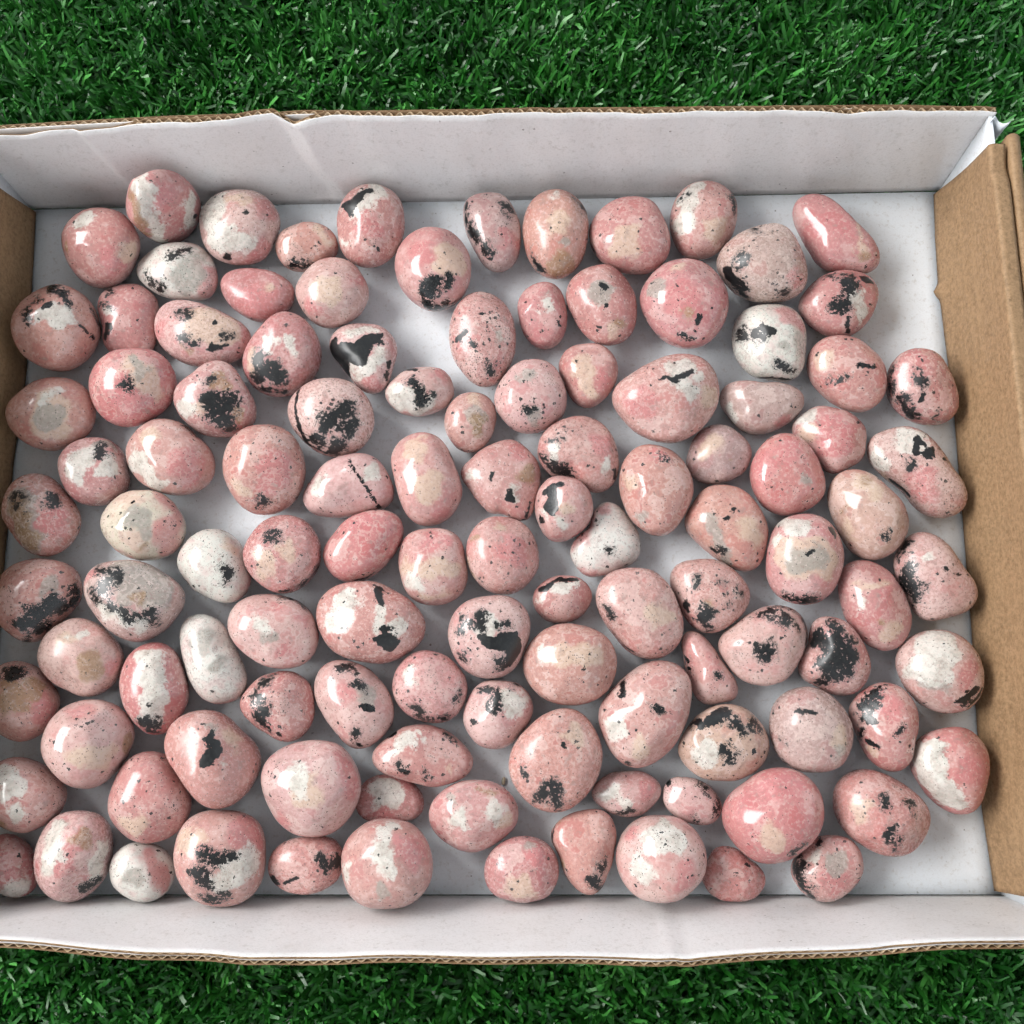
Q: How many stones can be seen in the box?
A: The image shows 114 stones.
